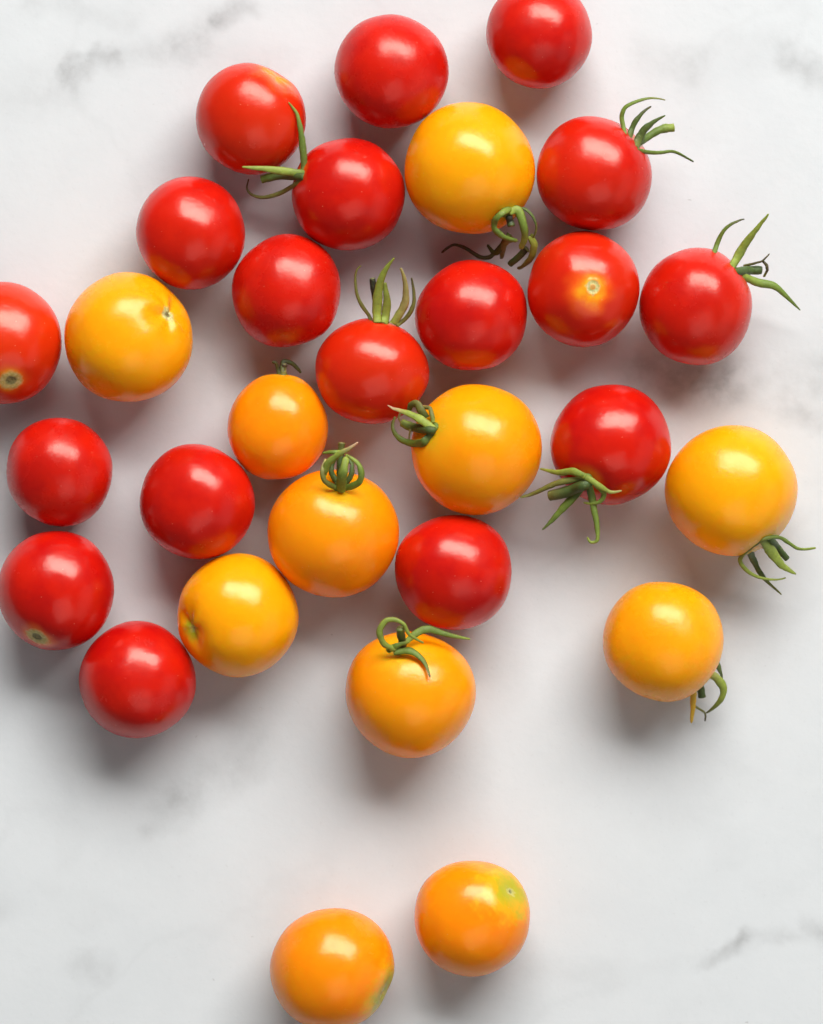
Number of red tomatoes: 18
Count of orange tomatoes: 11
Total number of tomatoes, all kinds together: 29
